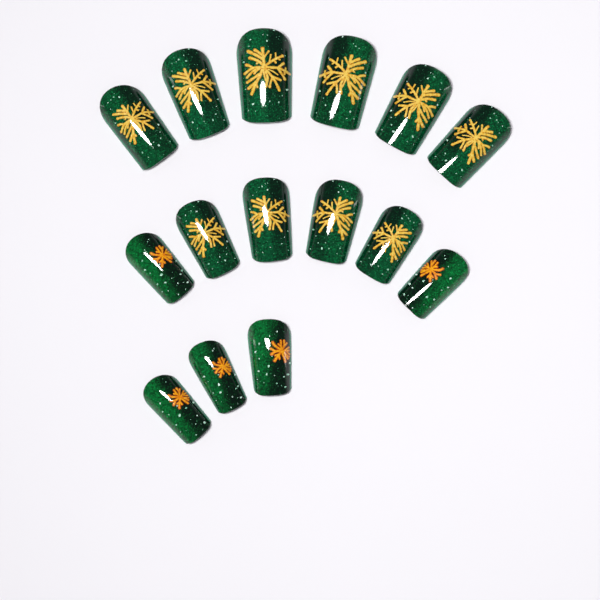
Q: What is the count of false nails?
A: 15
